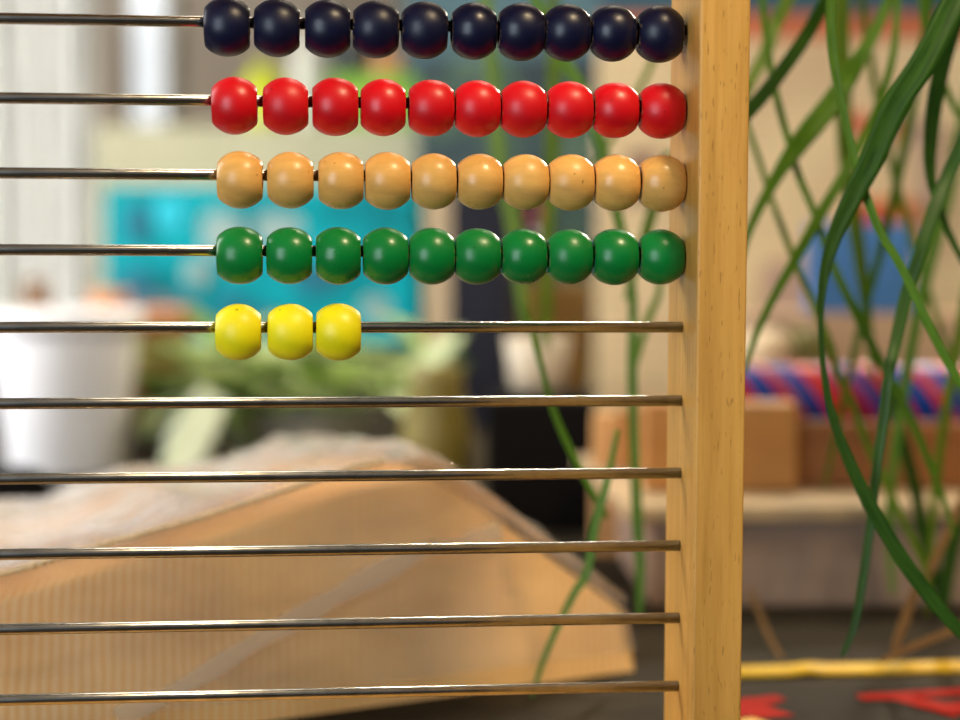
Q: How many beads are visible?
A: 43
